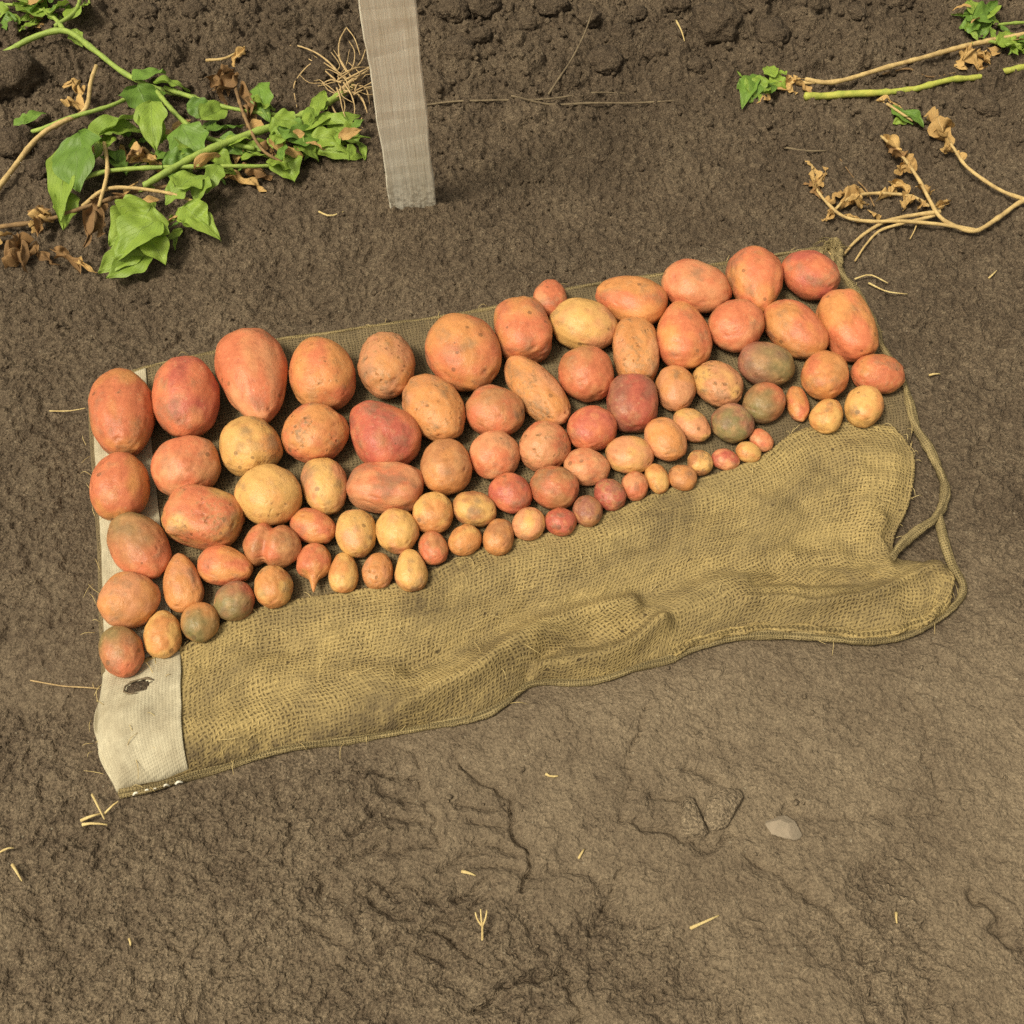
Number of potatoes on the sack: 85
